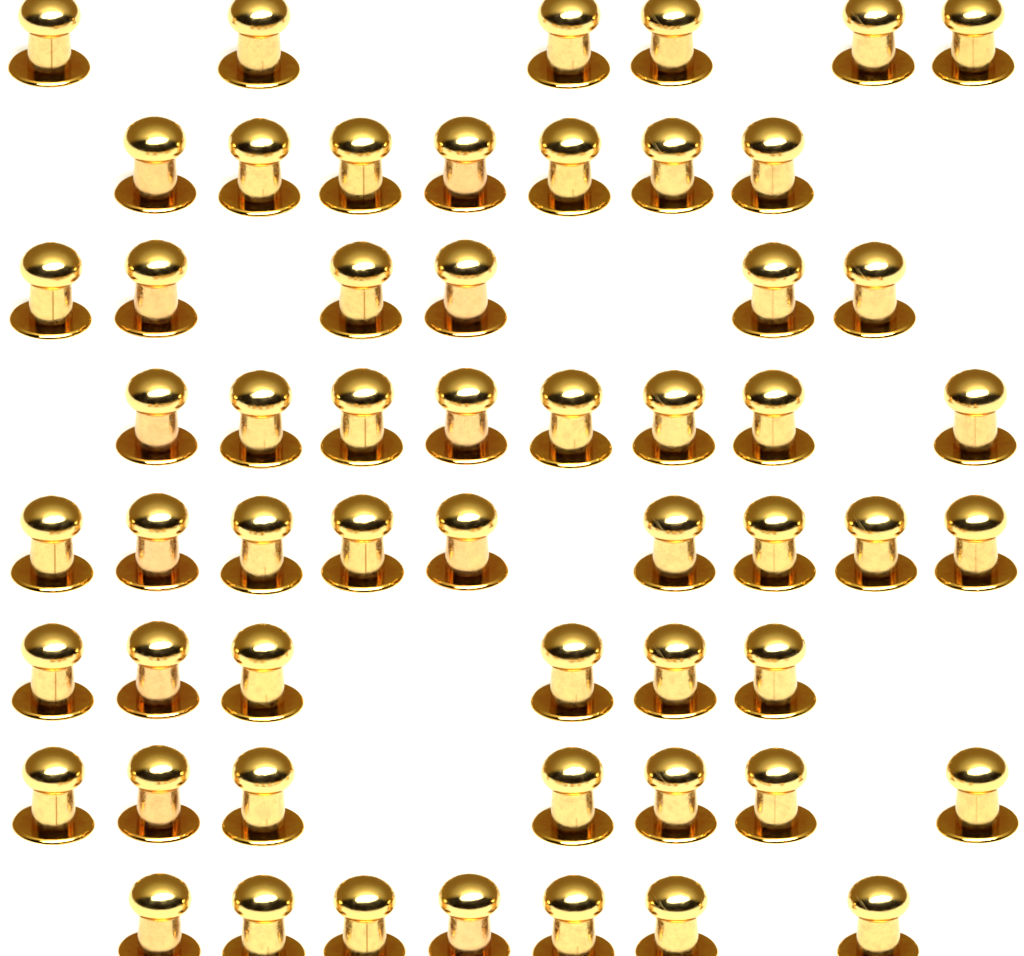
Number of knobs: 56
